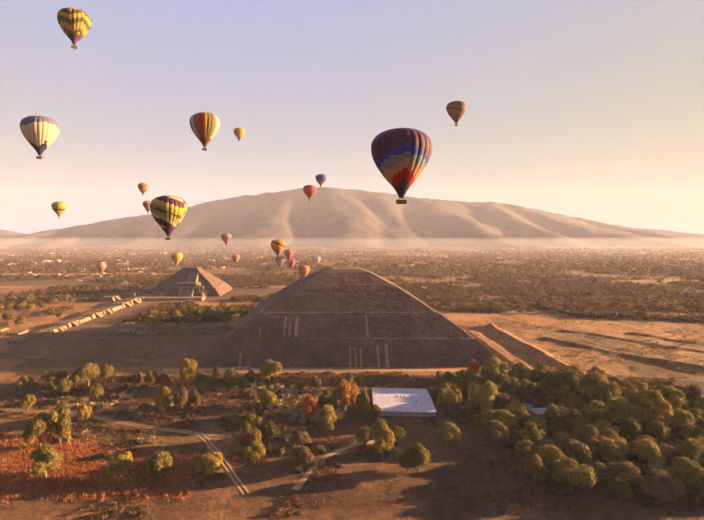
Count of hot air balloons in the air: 22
